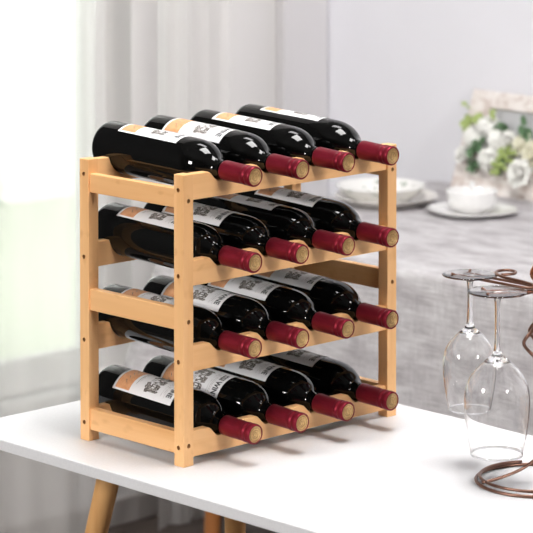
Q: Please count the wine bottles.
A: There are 16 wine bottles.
